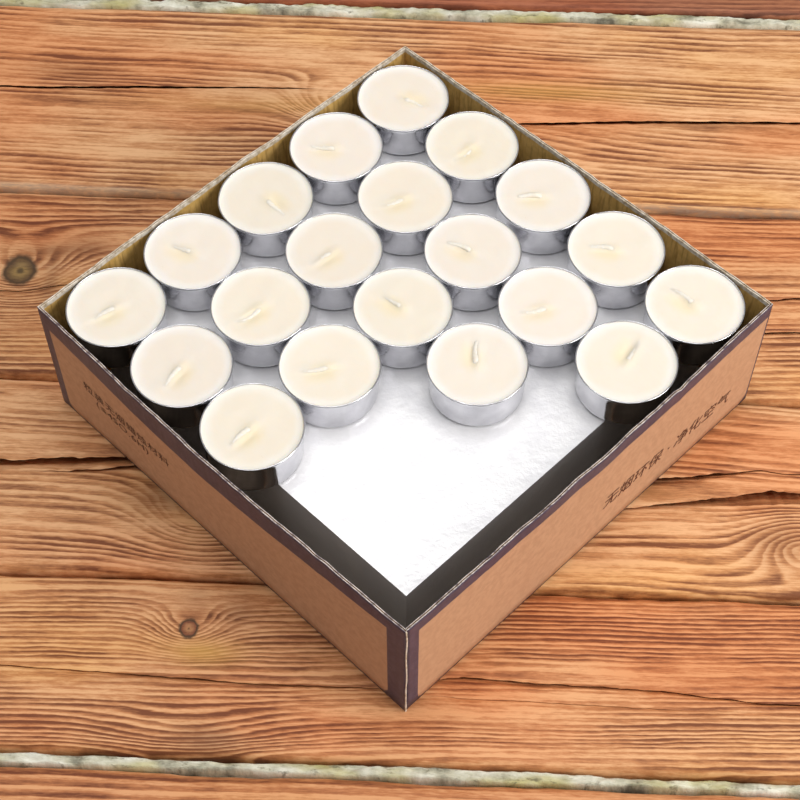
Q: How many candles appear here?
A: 20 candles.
